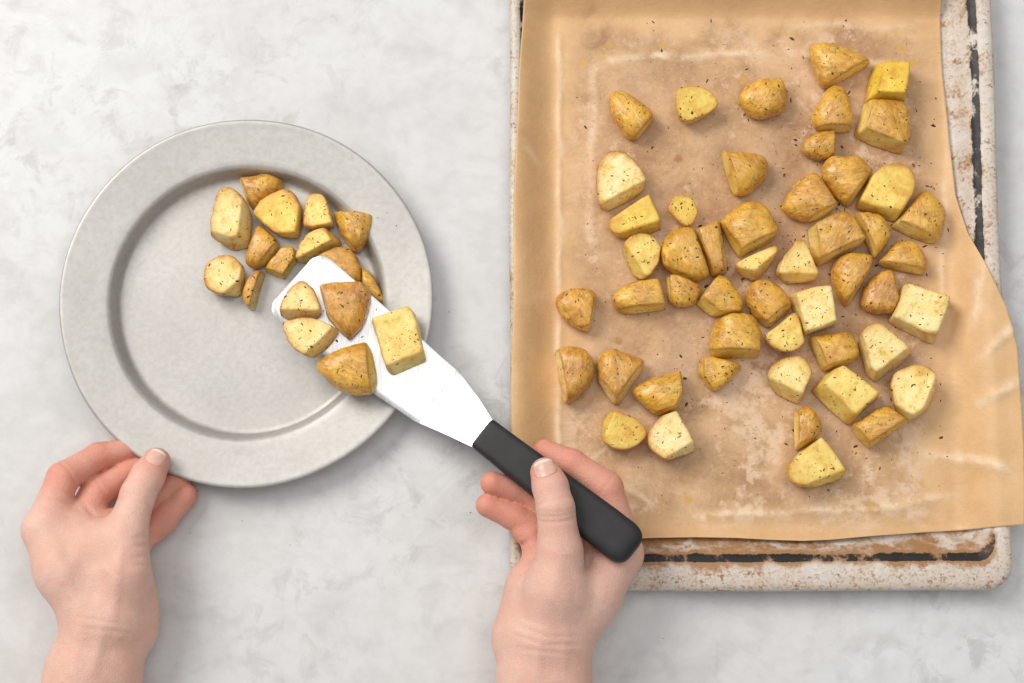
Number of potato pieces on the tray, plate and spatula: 67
